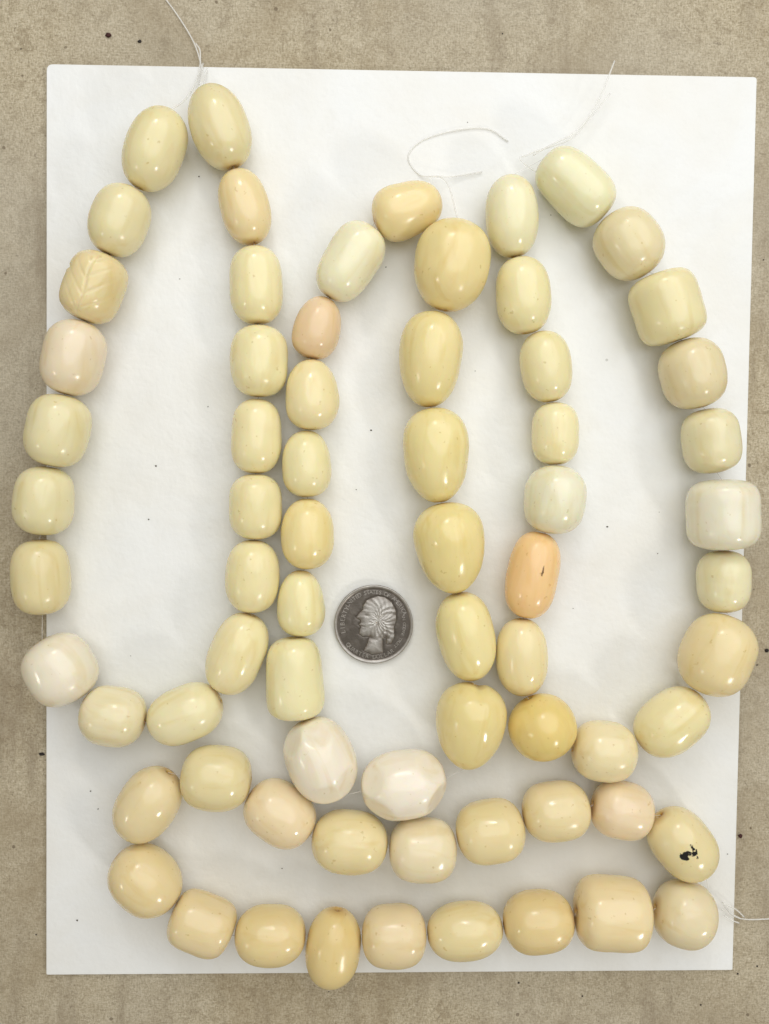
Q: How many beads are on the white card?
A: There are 70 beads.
